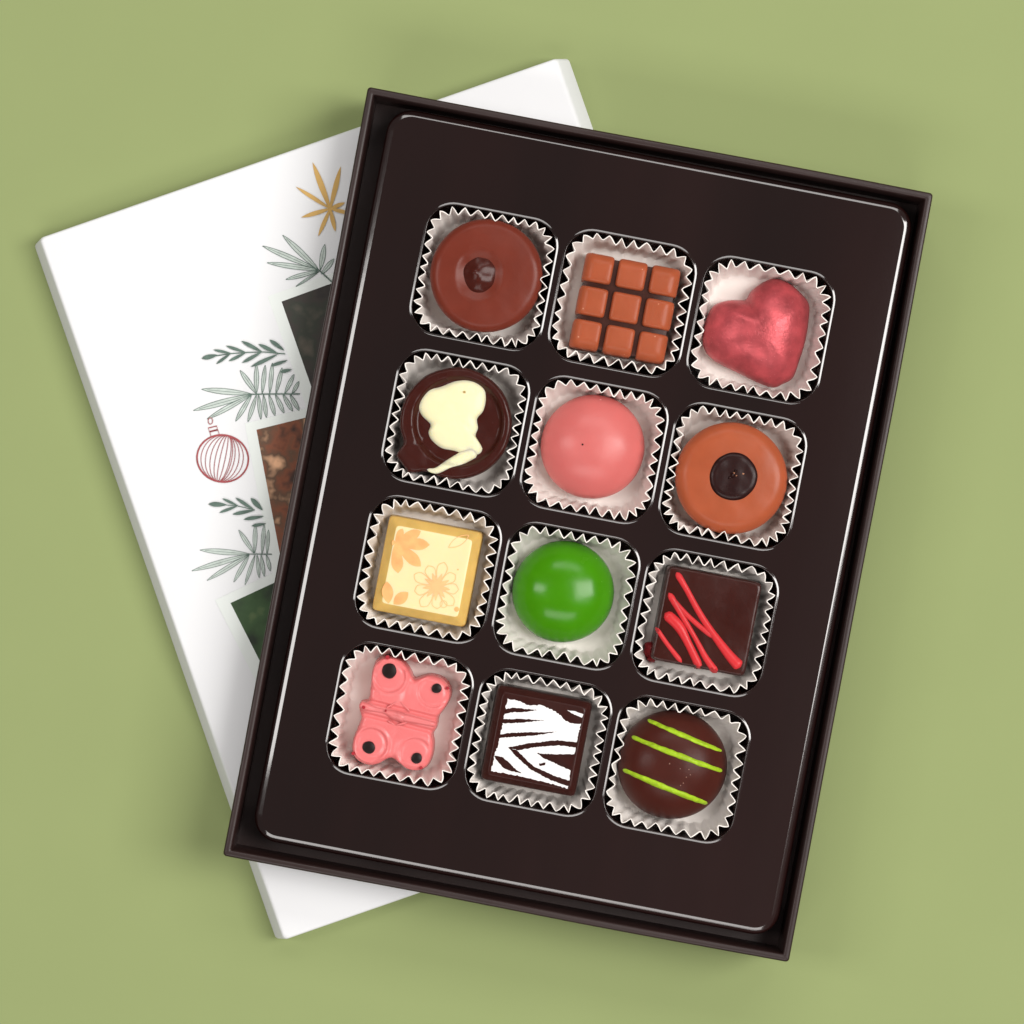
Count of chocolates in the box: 12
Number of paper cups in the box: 12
